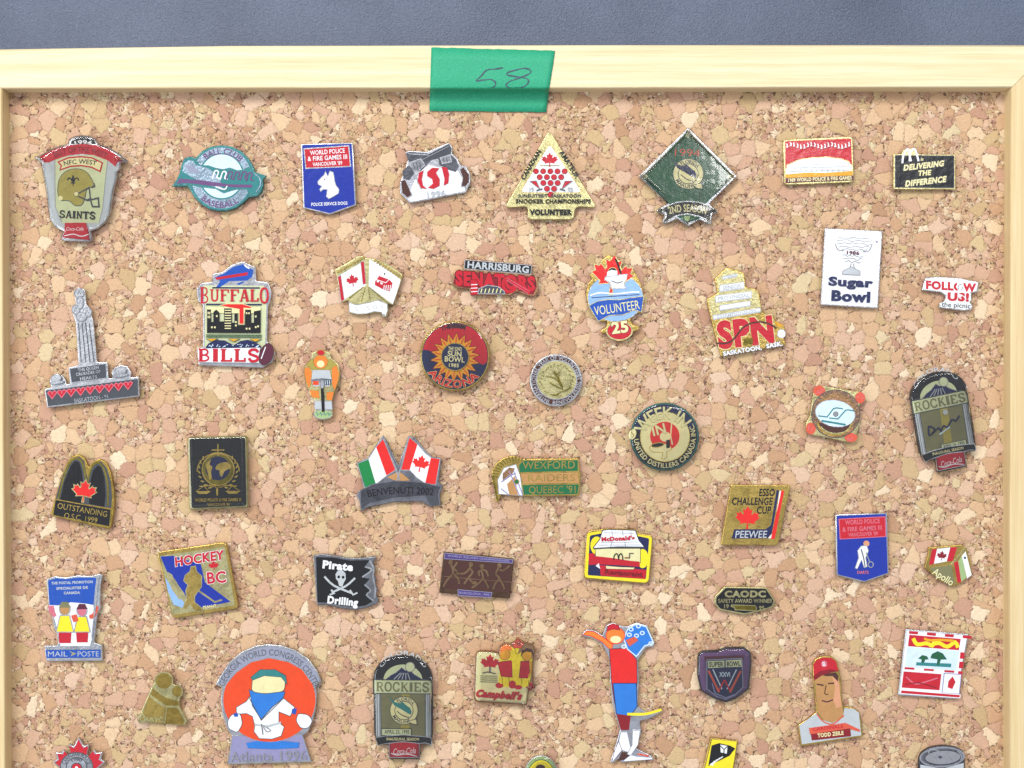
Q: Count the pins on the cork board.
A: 47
